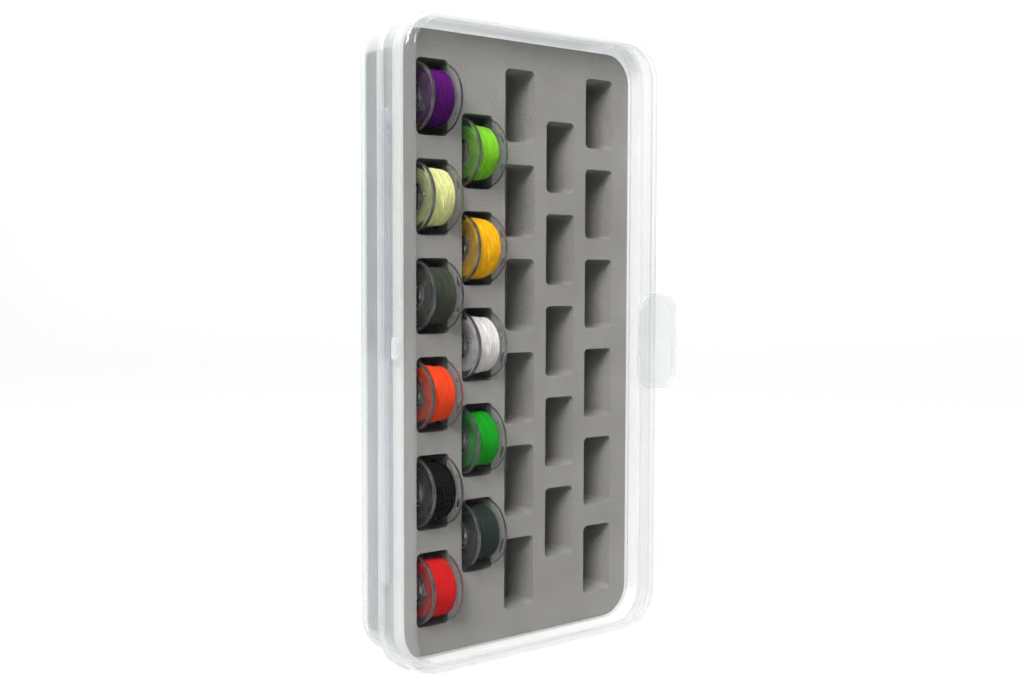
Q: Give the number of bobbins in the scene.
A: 11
